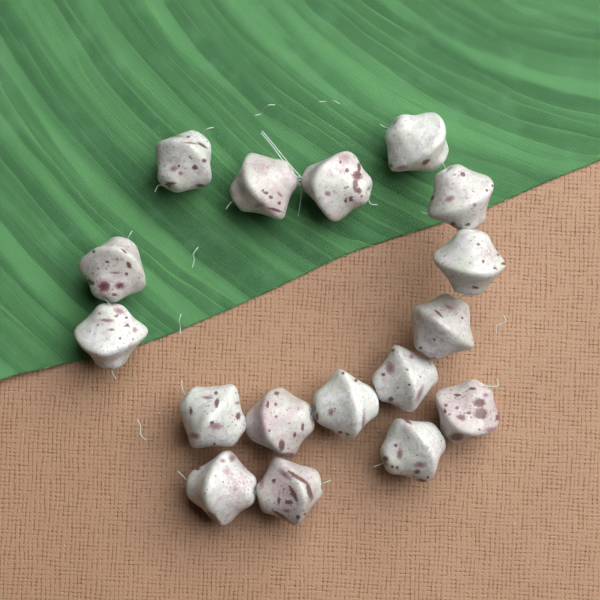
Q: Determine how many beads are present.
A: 17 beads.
